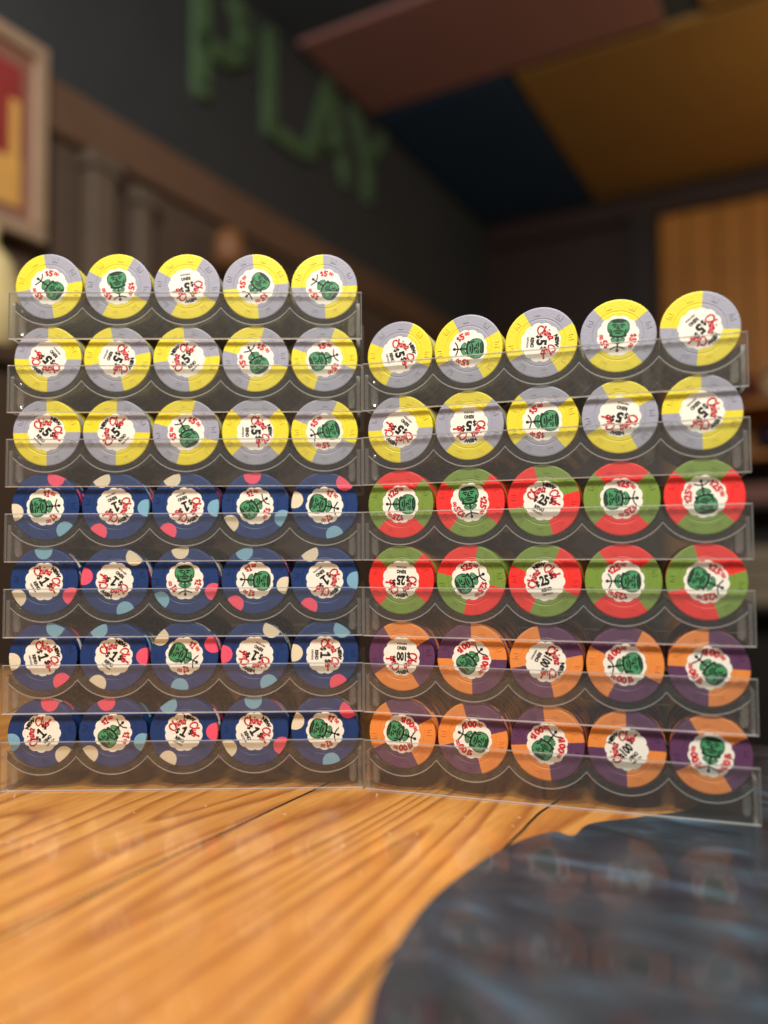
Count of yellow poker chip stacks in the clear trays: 25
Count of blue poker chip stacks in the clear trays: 20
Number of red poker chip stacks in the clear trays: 10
